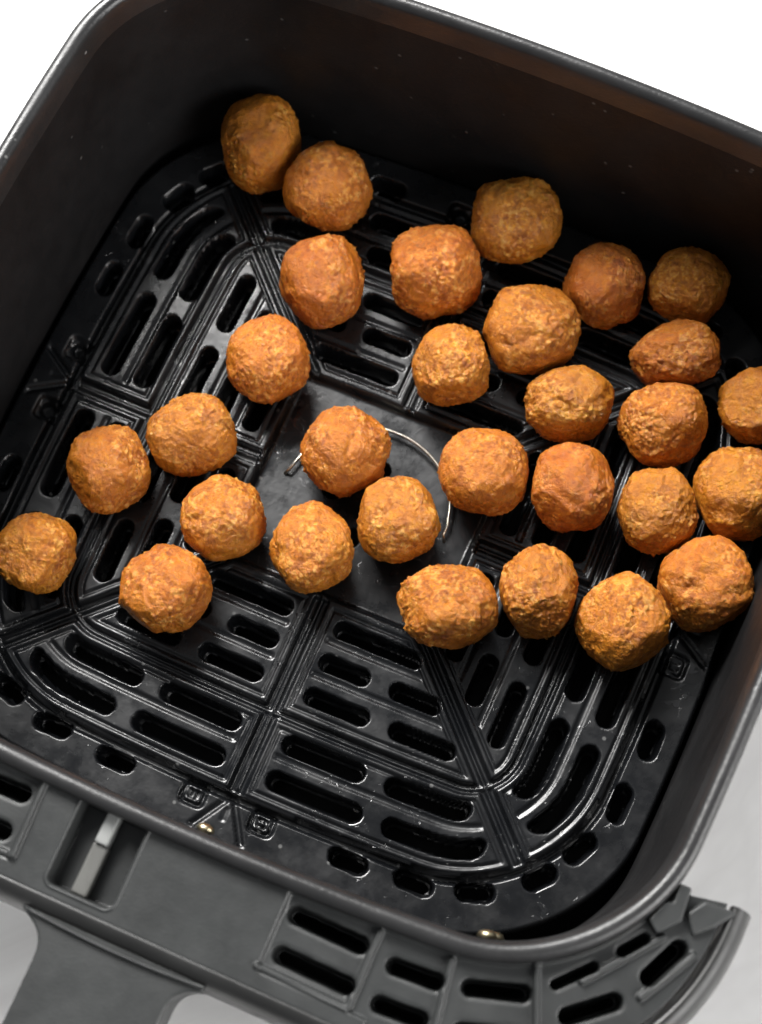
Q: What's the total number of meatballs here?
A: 30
